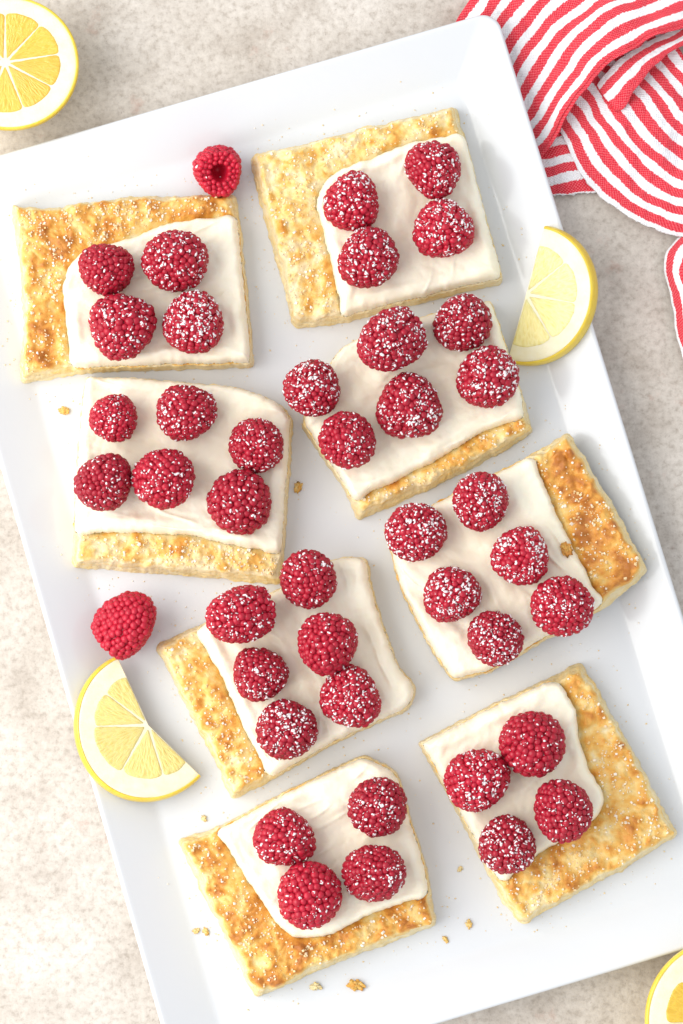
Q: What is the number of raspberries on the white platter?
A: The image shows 42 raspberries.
